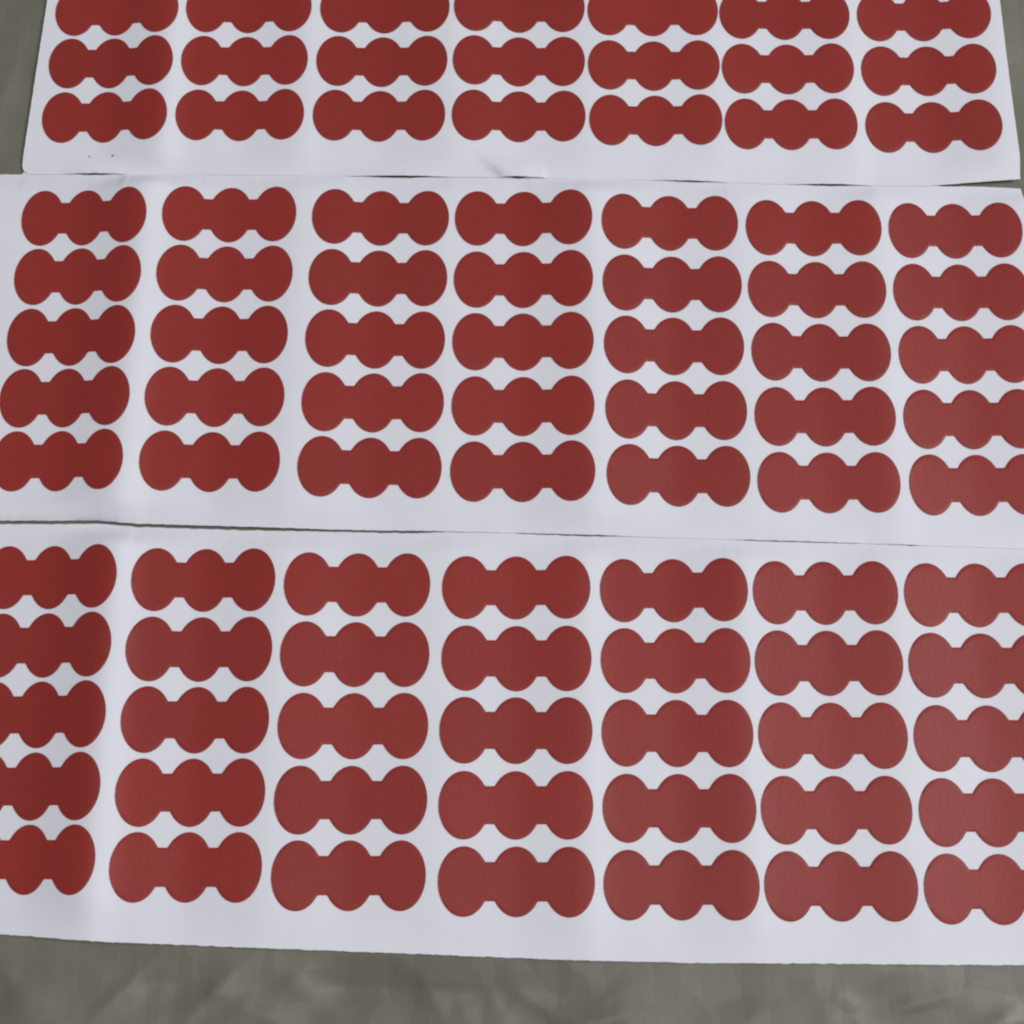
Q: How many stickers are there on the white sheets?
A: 91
